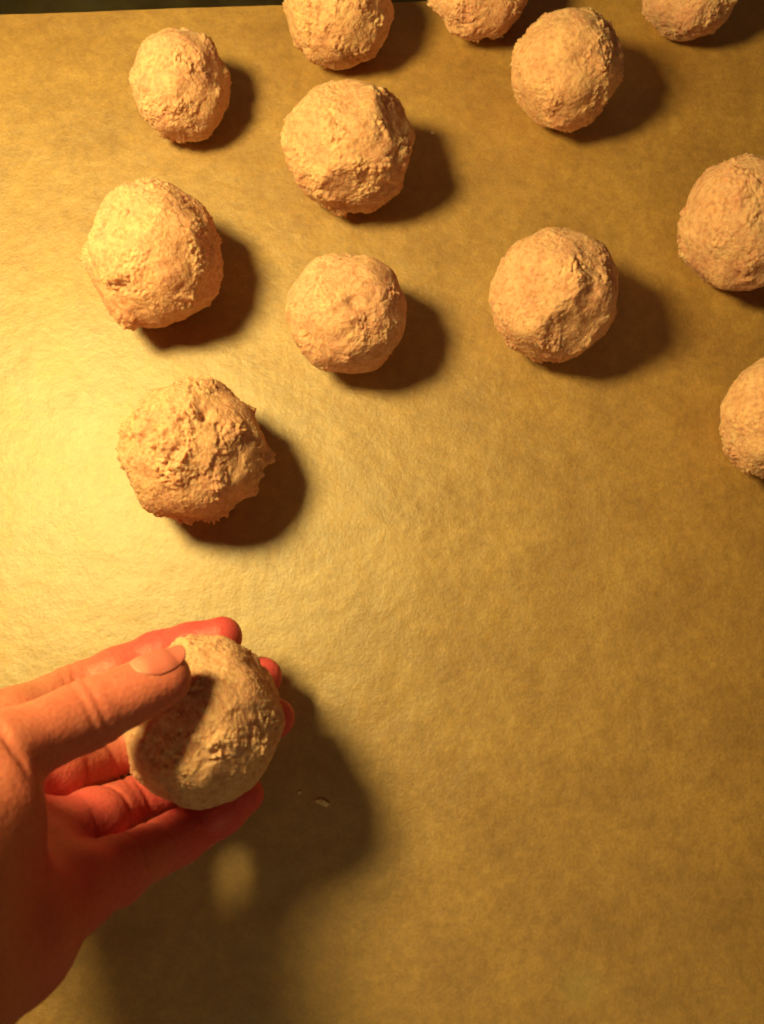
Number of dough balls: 13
